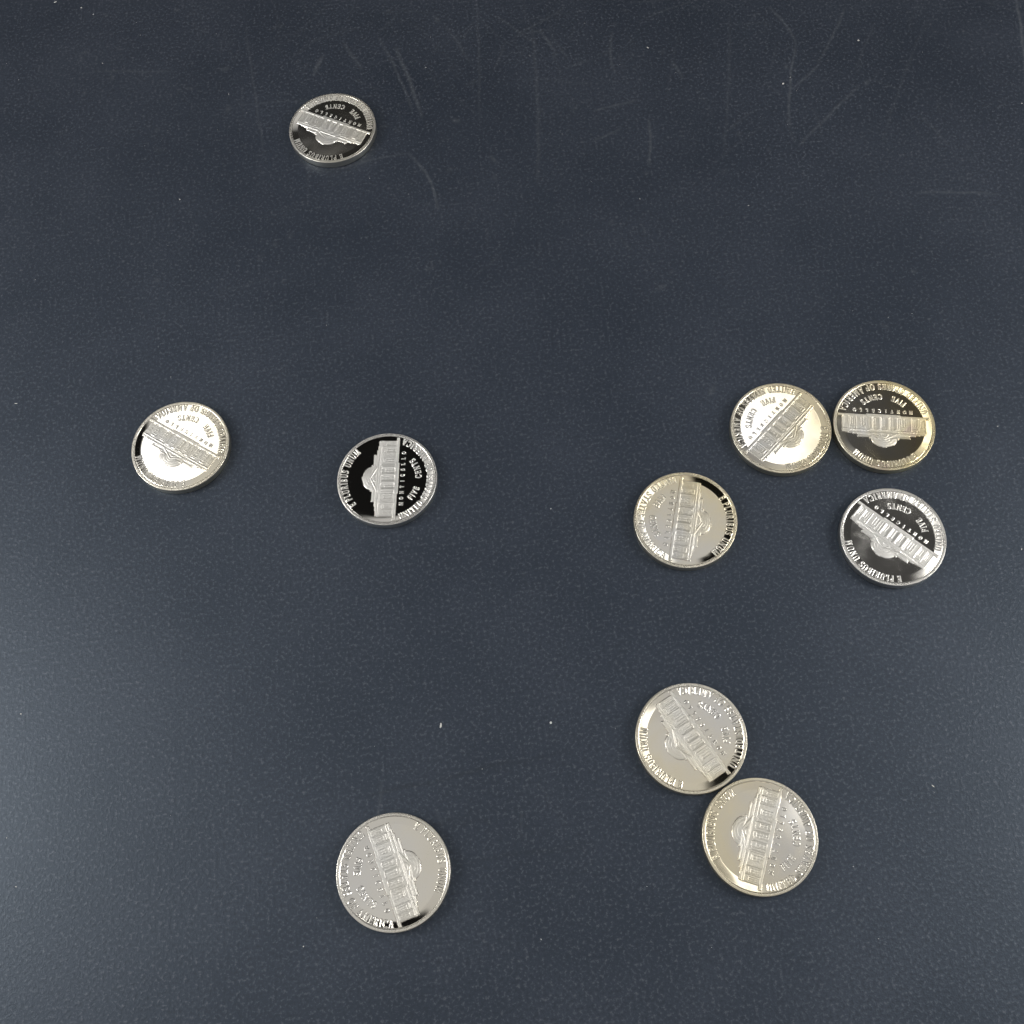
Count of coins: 10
